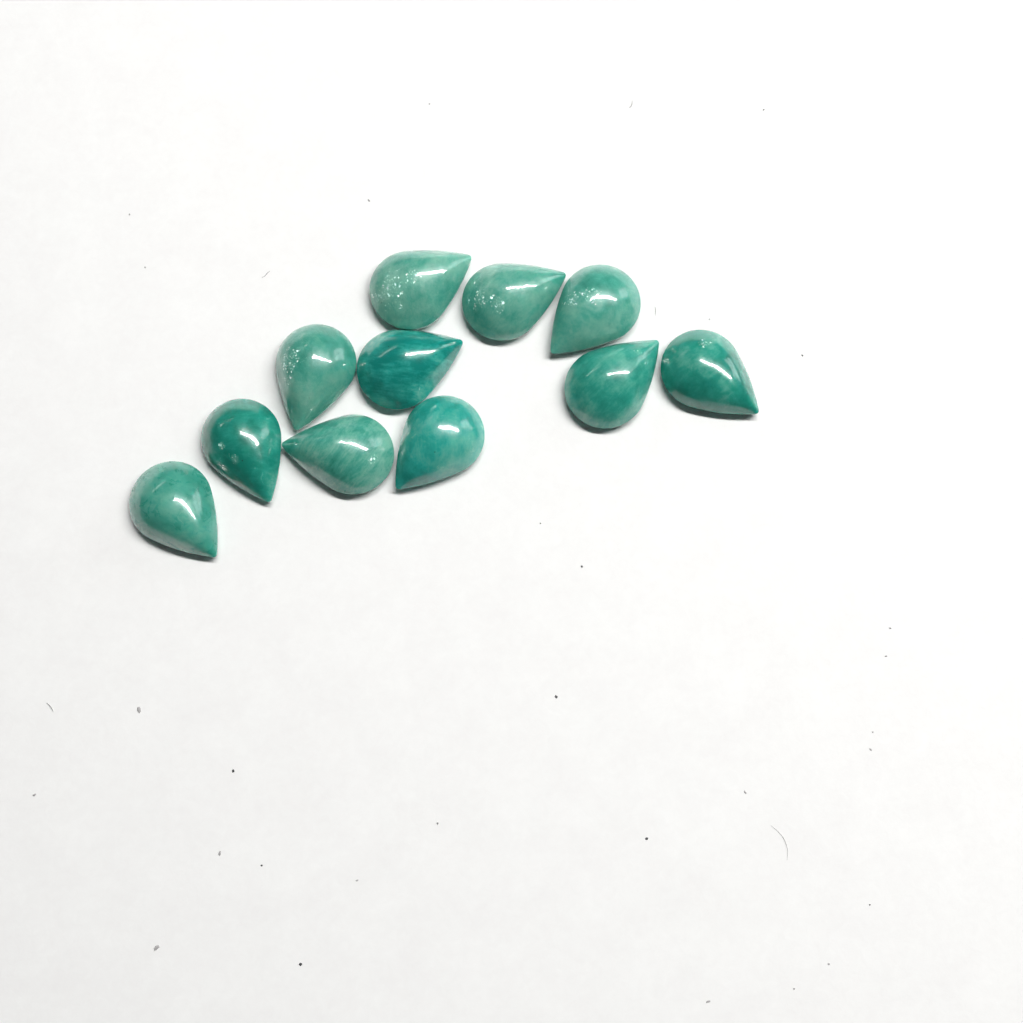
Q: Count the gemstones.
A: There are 11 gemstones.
